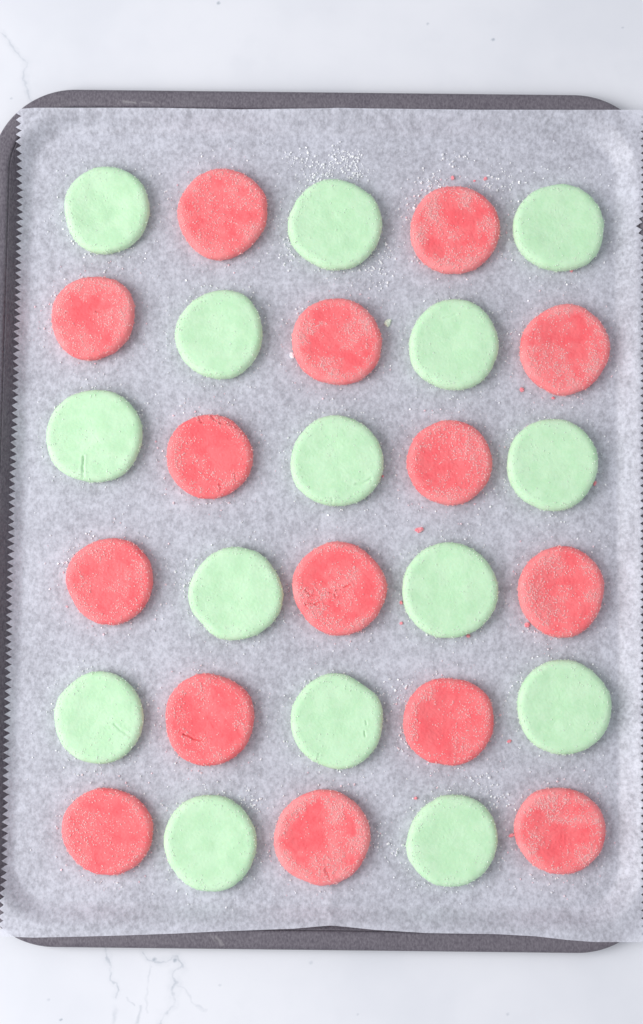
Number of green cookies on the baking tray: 15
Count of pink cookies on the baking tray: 15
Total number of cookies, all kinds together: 30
